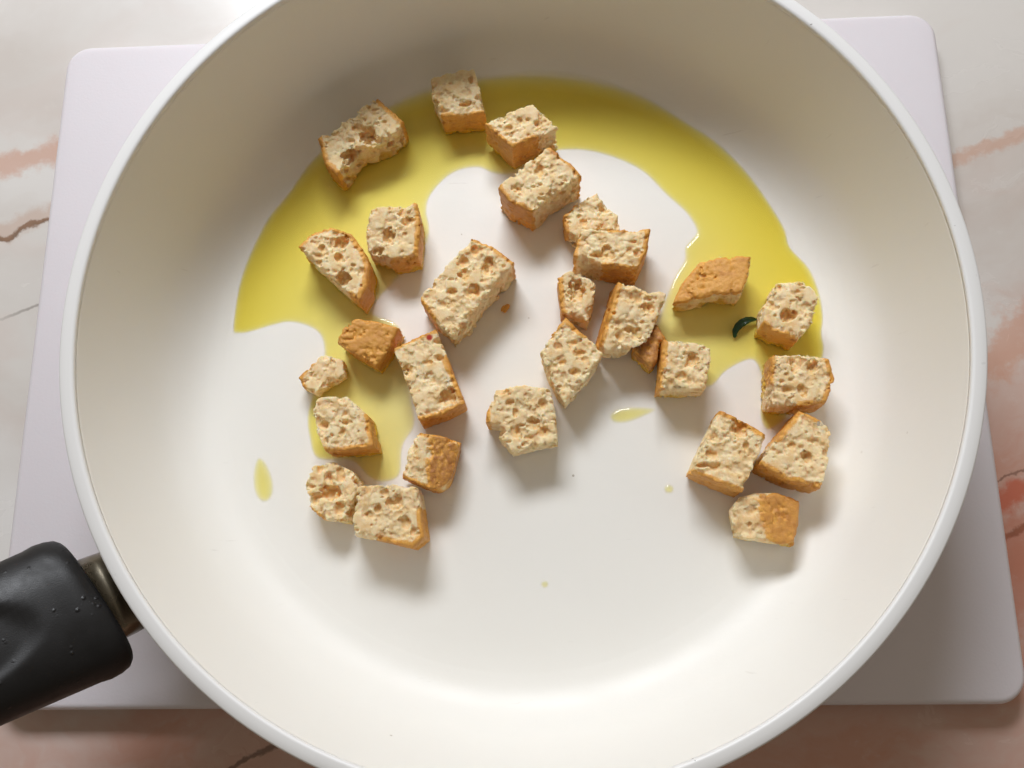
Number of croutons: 28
